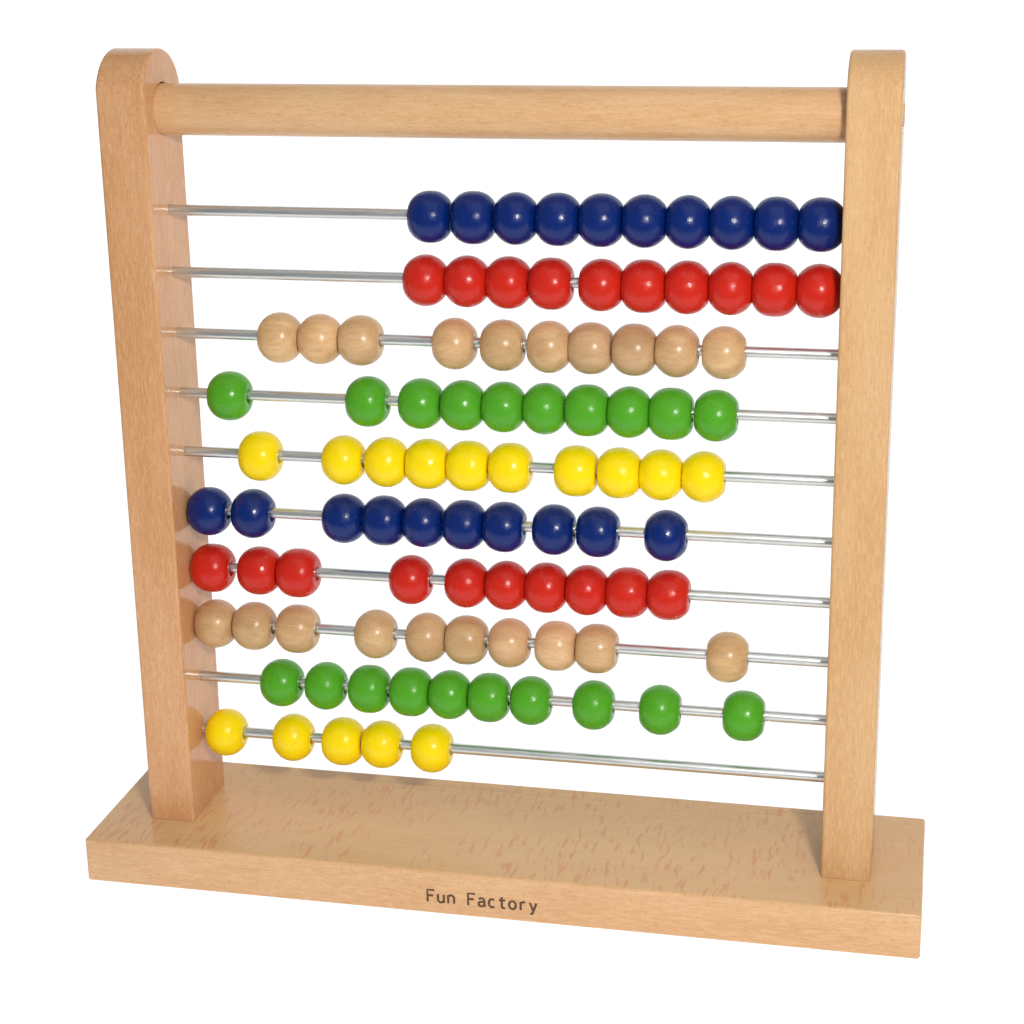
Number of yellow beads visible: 15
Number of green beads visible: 20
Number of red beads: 20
